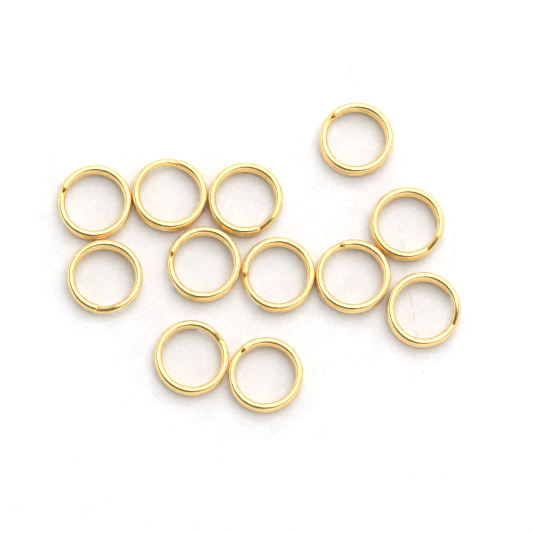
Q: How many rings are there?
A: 12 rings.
